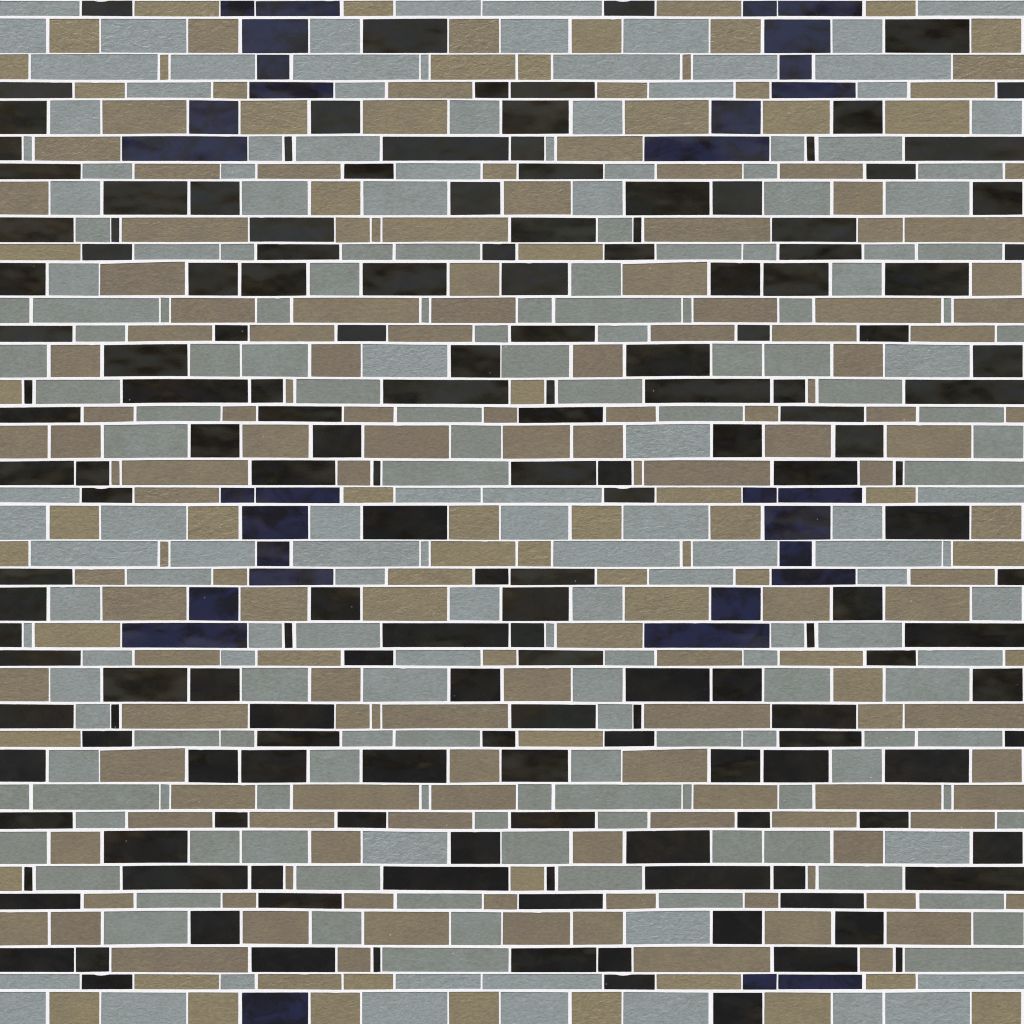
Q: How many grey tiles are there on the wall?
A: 200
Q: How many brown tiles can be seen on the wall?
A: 200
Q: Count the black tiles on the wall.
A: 166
